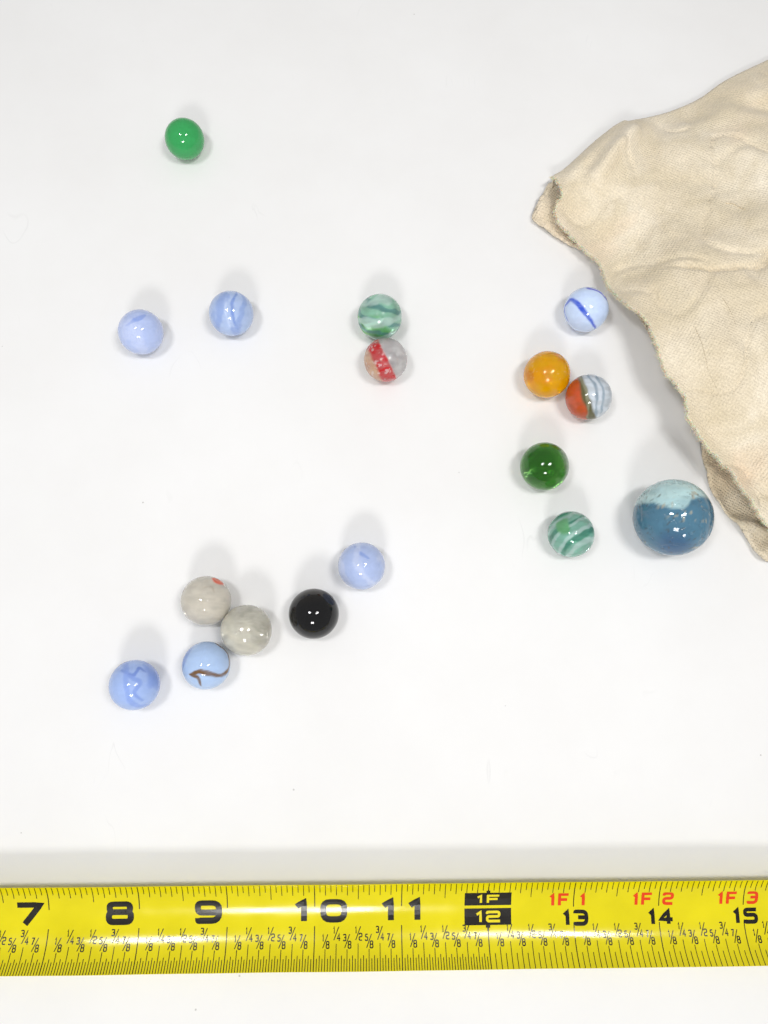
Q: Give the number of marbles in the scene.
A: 17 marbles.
